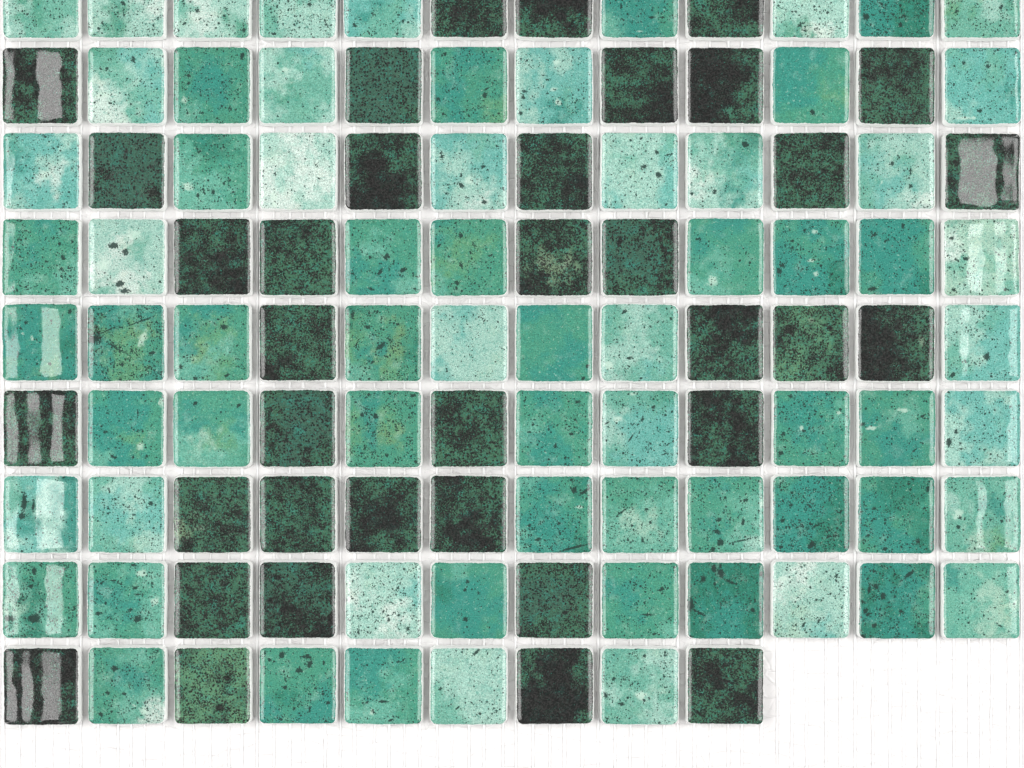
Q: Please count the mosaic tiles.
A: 105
